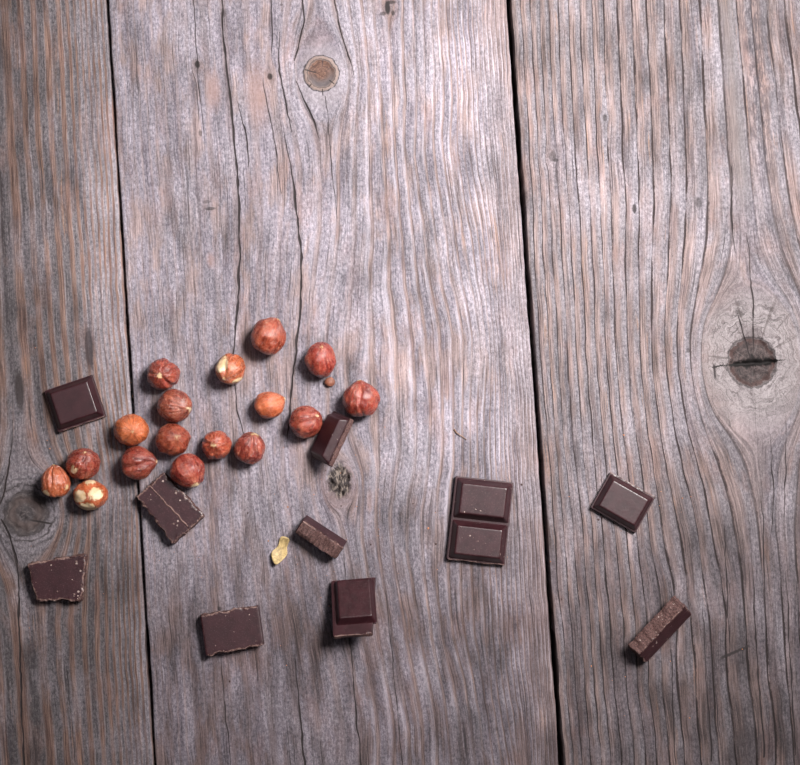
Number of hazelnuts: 17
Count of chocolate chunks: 10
